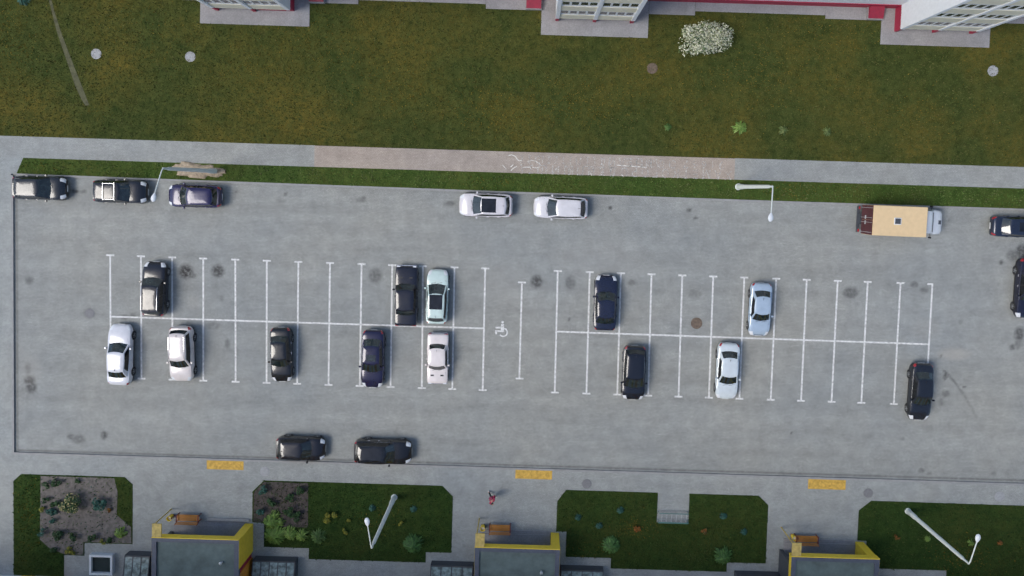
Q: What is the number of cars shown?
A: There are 22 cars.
